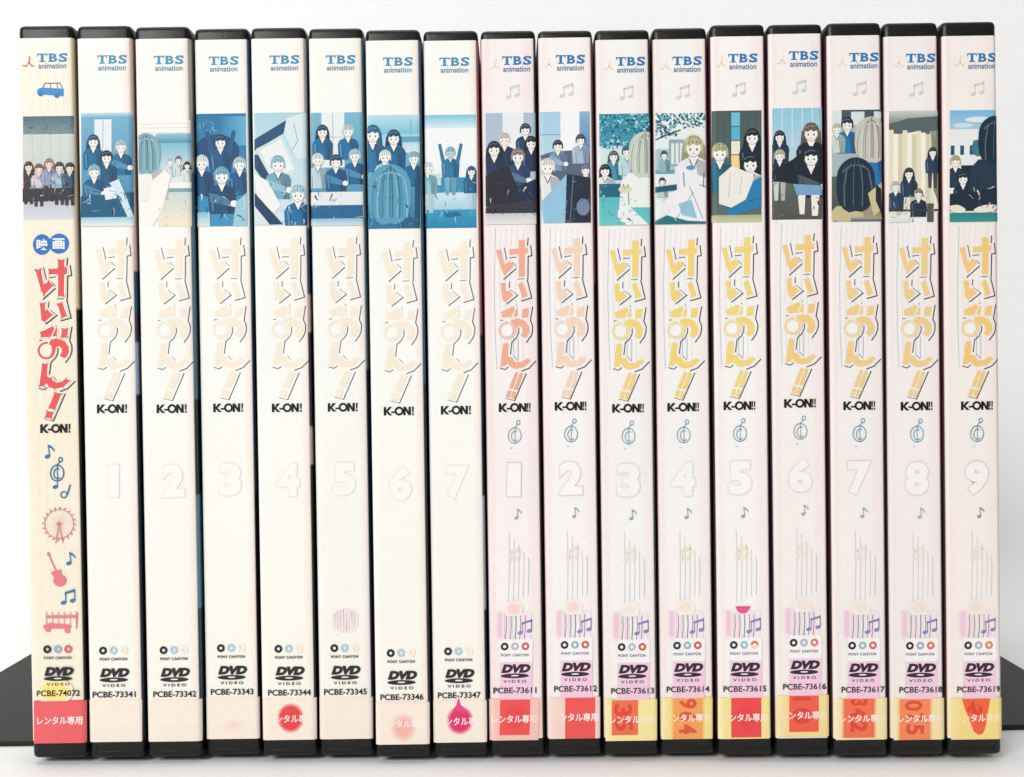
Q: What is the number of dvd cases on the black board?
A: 17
